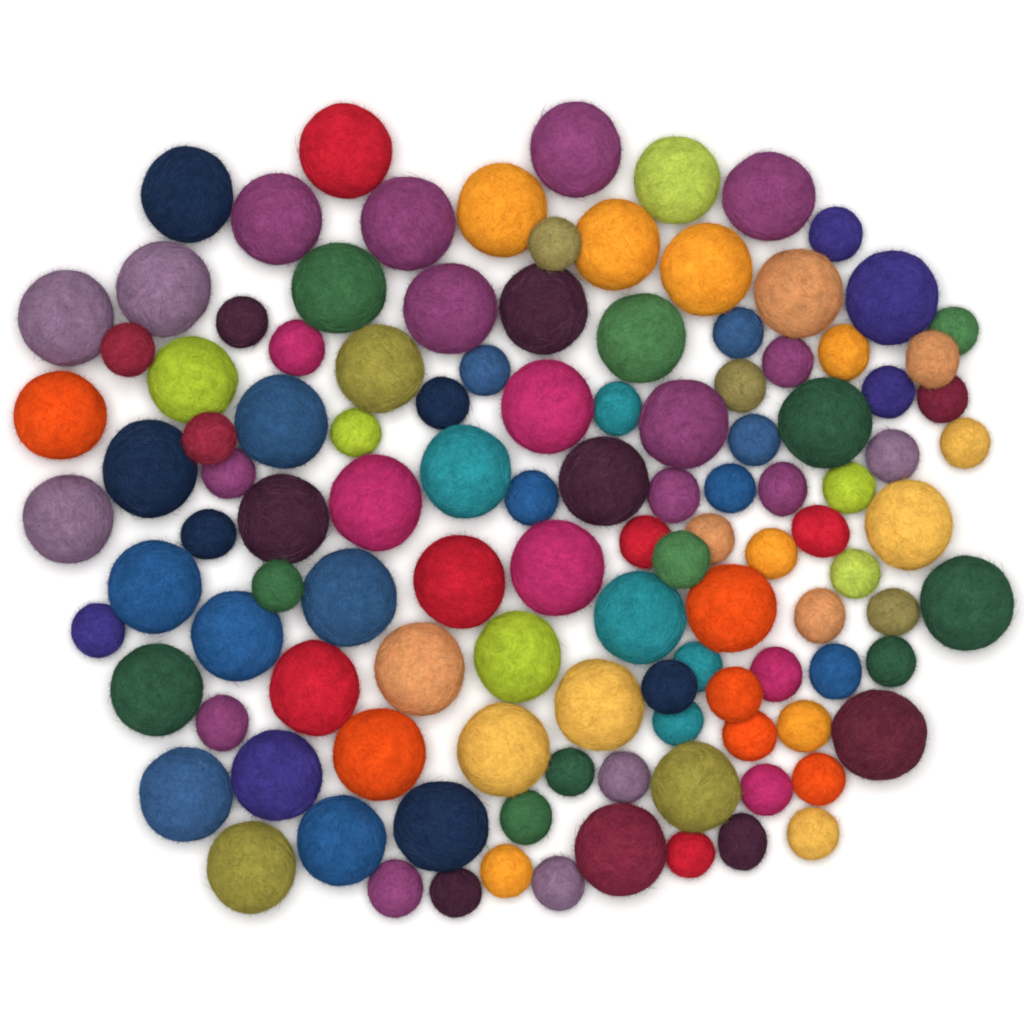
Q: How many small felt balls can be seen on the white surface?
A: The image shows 60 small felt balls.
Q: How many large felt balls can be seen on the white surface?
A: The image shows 55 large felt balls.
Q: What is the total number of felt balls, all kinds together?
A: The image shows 115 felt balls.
